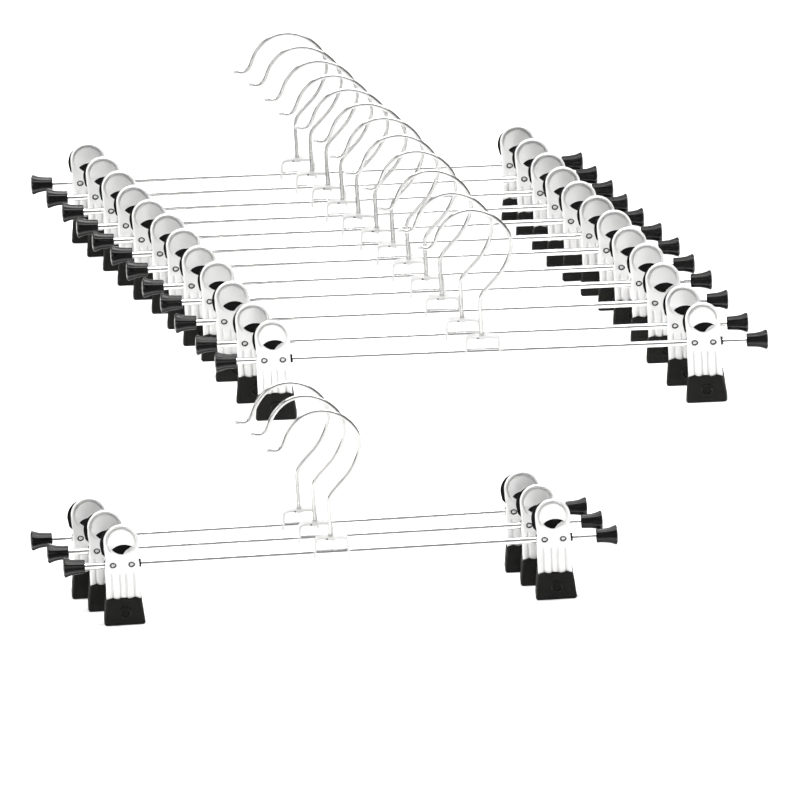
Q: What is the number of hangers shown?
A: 15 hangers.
